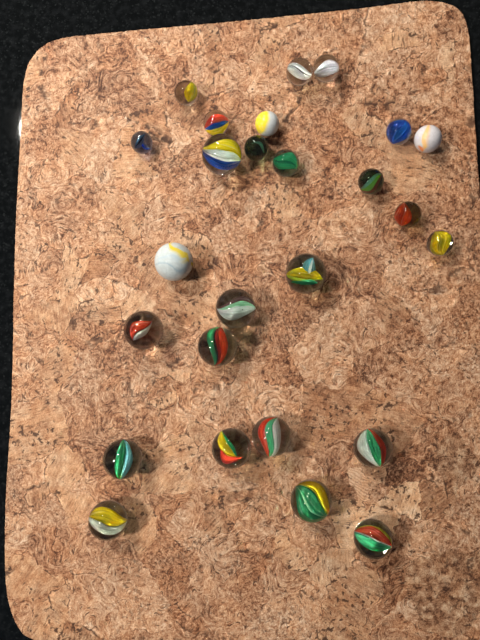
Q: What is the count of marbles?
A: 26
